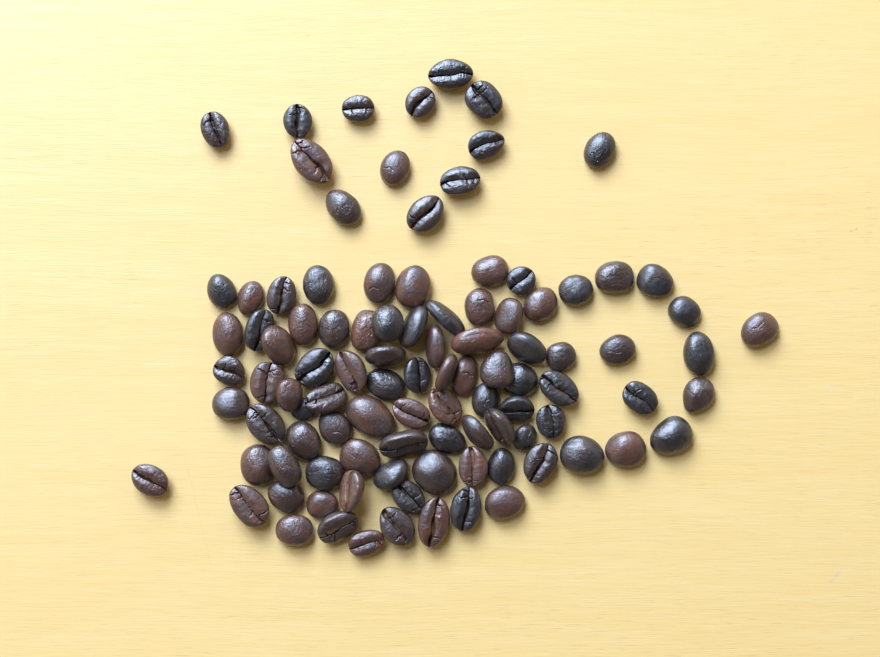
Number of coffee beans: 101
